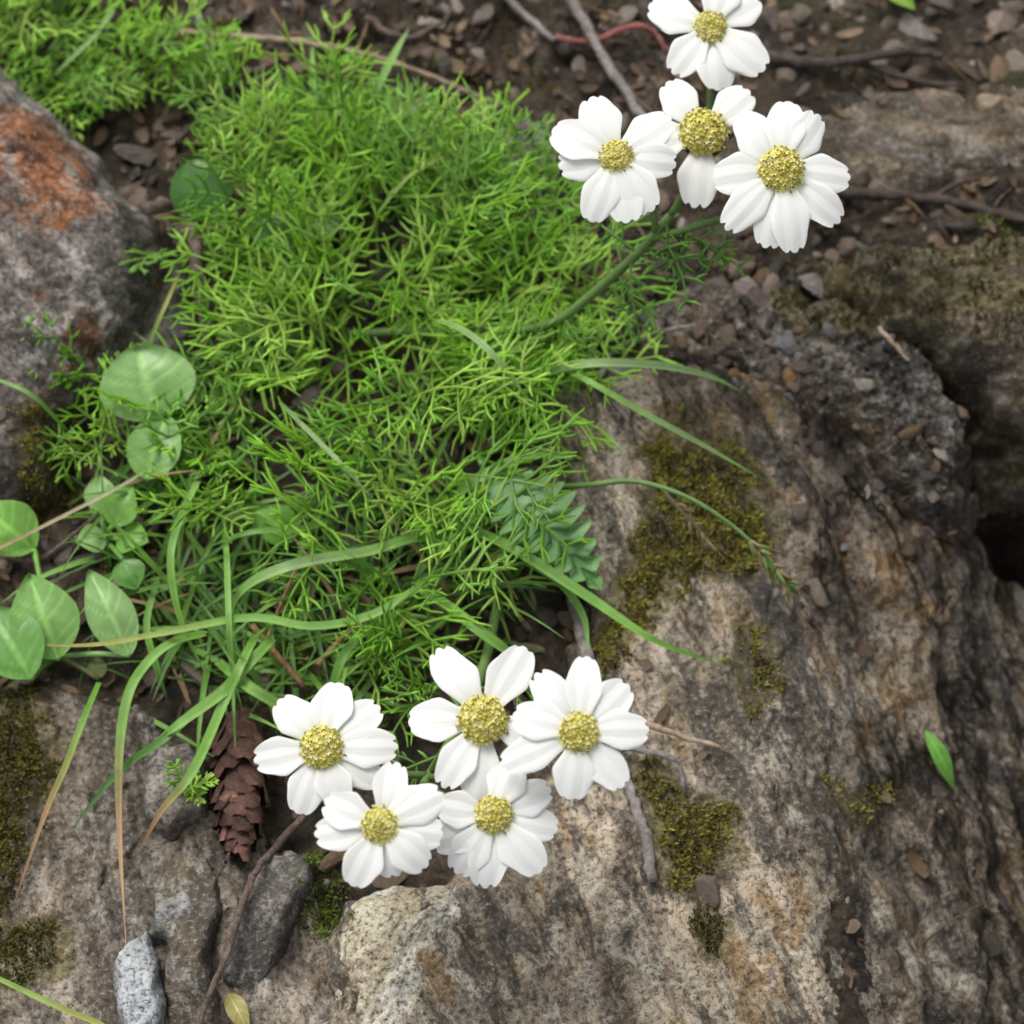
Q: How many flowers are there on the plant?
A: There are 9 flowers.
